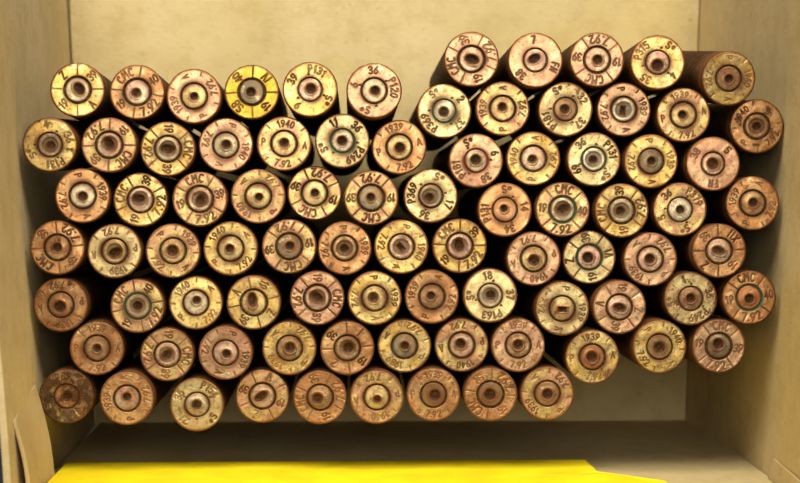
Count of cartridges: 85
